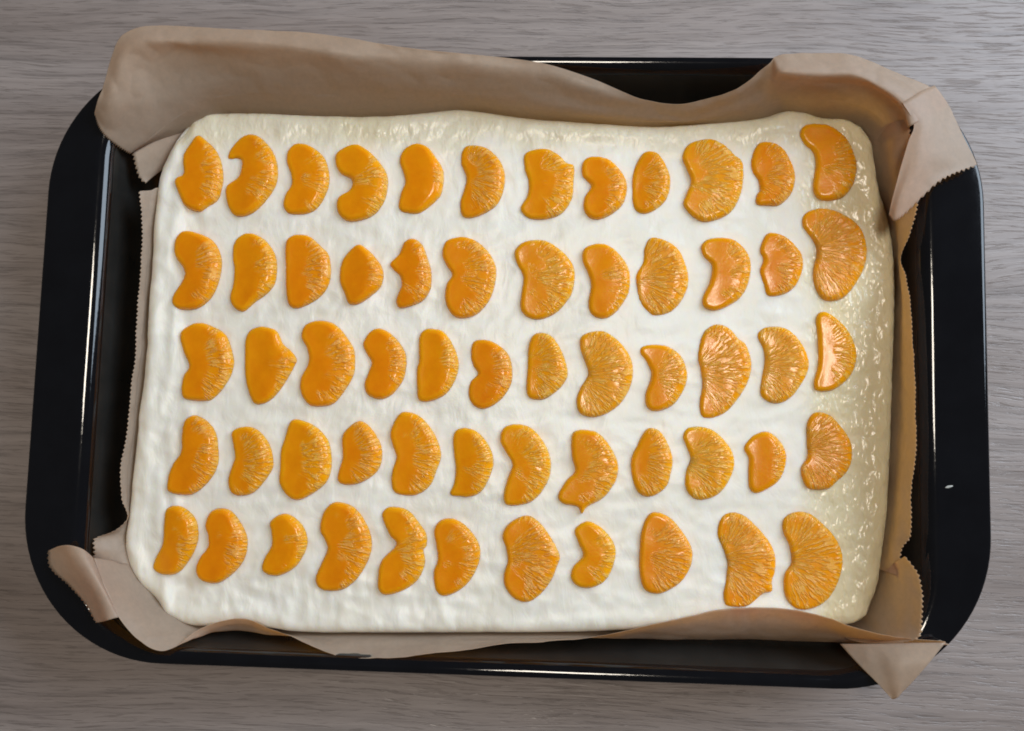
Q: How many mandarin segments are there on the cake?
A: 59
